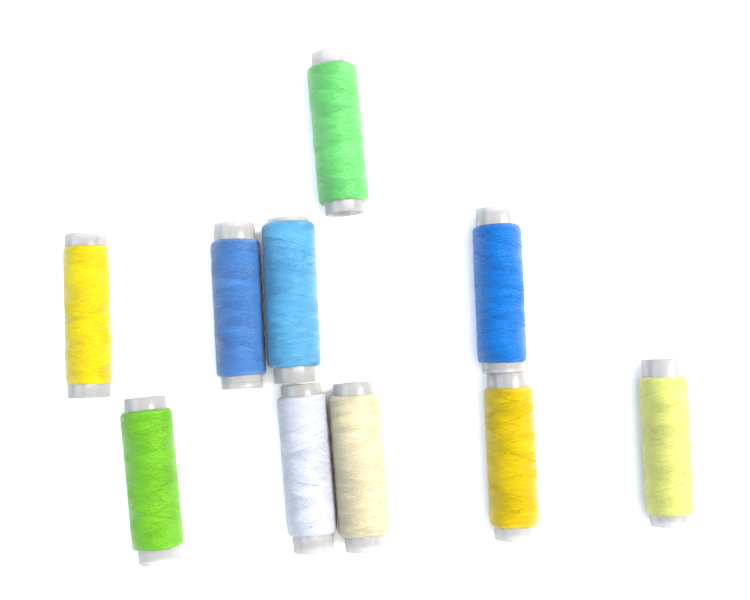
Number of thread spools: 10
